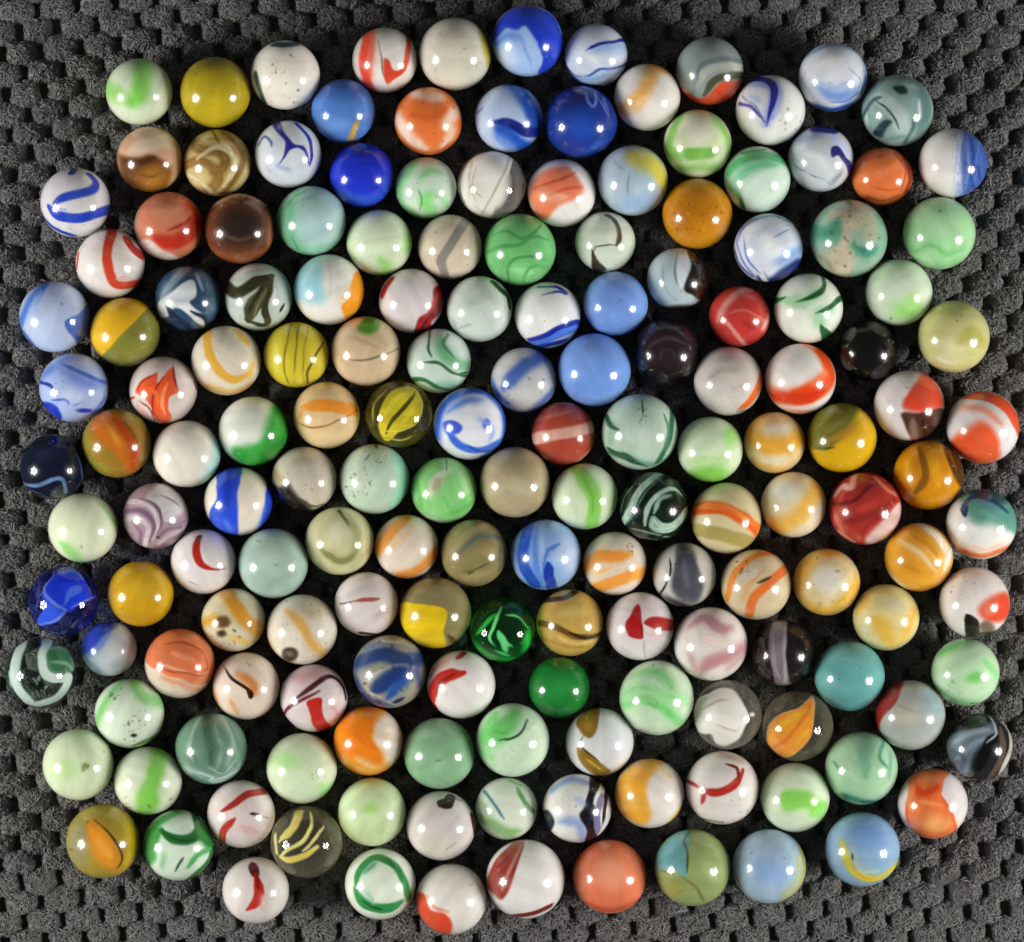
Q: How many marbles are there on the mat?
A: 165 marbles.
